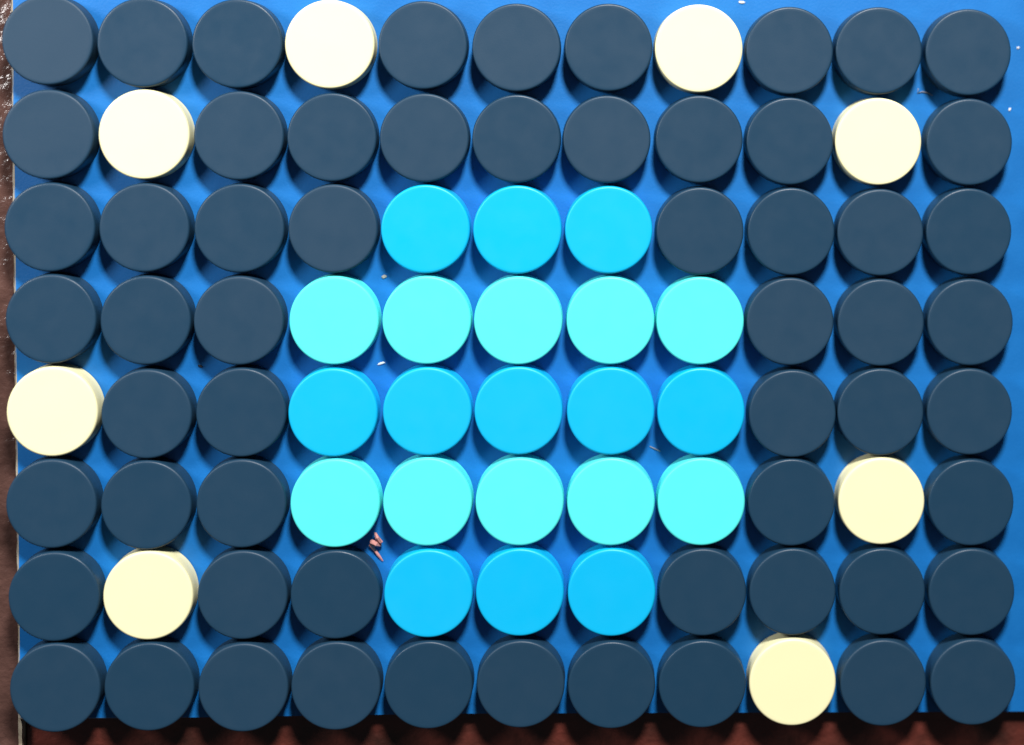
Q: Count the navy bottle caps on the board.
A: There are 59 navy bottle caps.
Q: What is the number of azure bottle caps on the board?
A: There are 11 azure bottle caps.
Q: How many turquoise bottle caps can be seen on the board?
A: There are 10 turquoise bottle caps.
